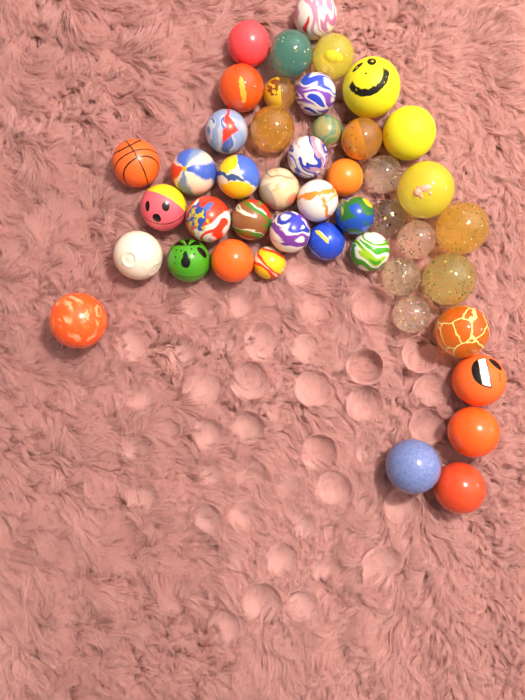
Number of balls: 45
